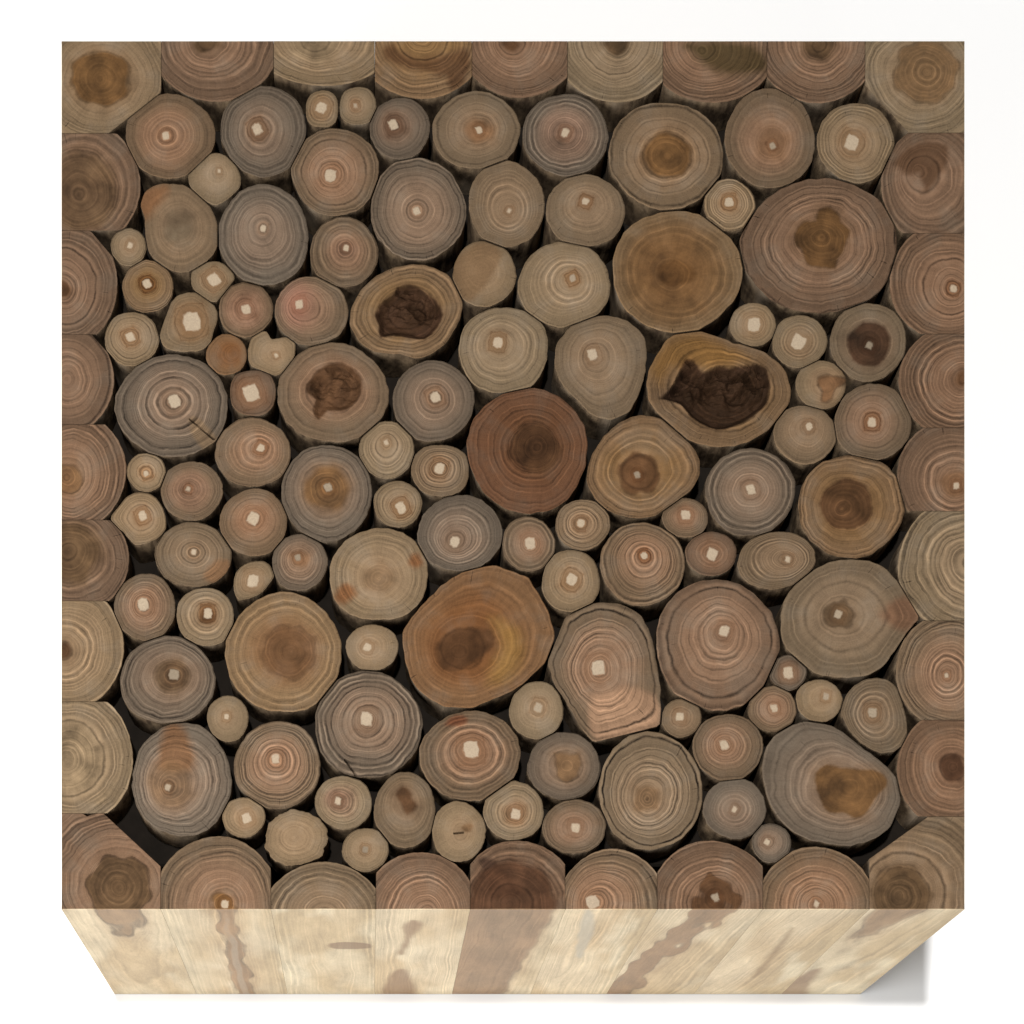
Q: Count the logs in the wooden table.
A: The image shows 137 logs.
